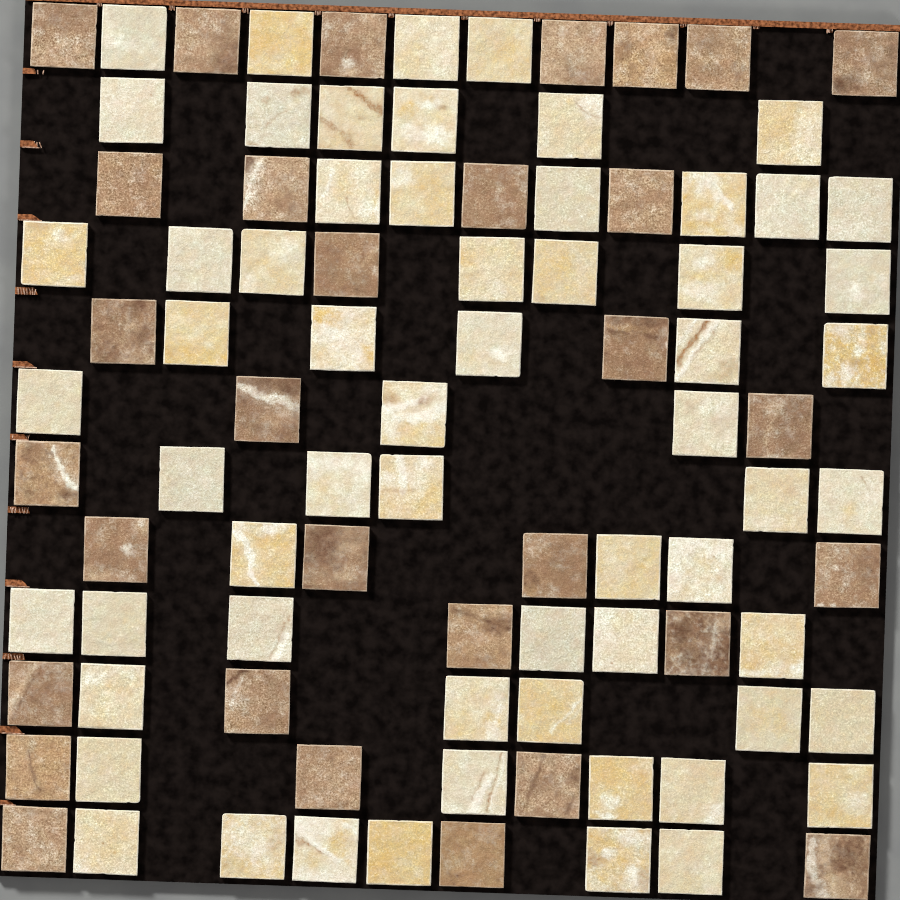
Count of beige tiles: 61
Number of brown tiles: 31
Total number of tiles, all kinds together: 92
